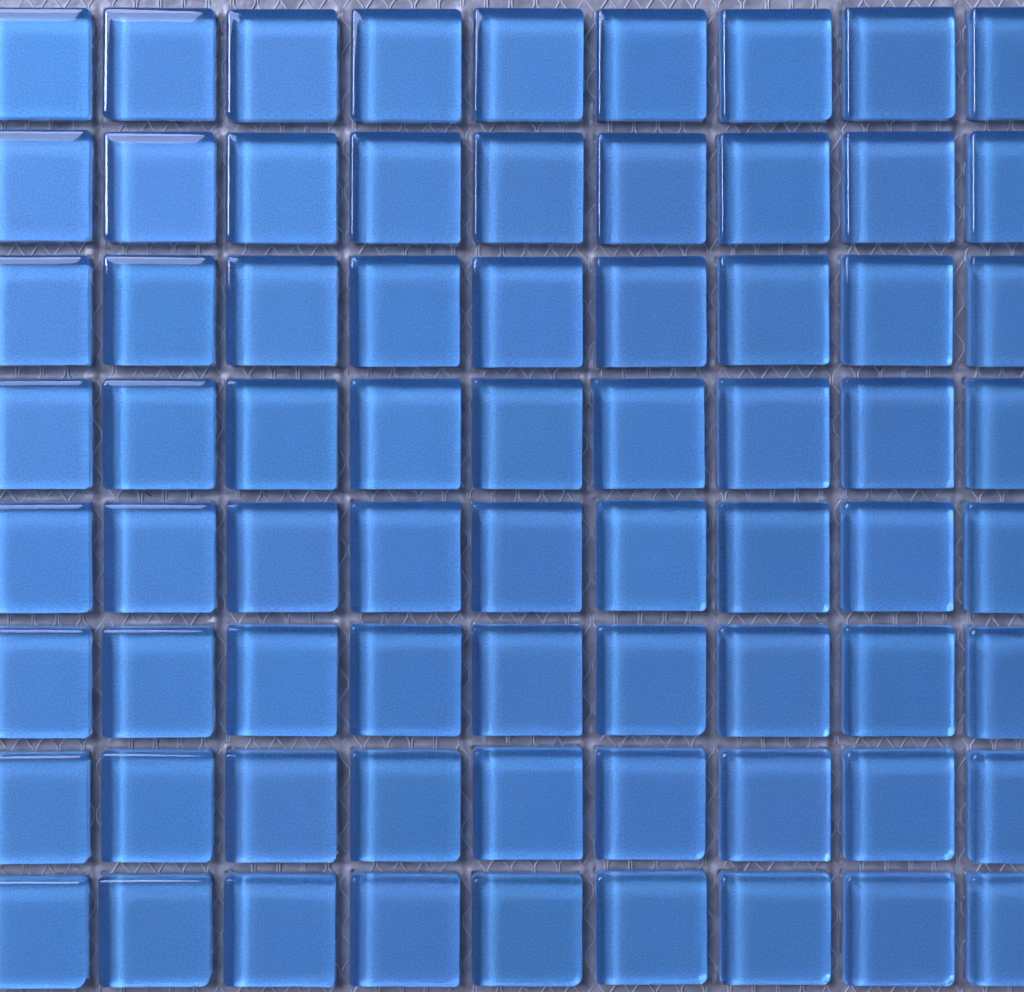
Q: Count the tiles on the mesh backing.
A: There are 72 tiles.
